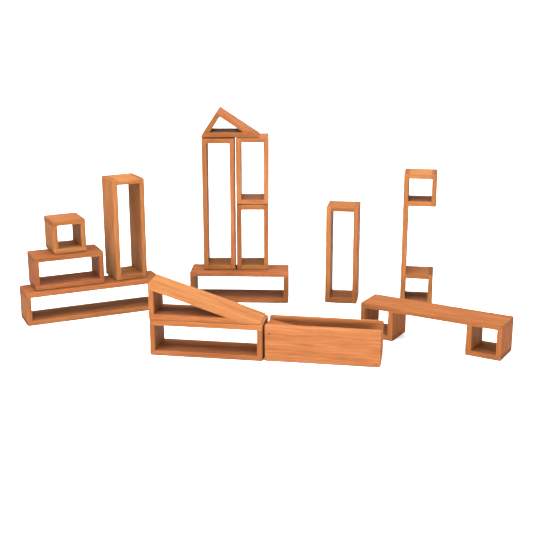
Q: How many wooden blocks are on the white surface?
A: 15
